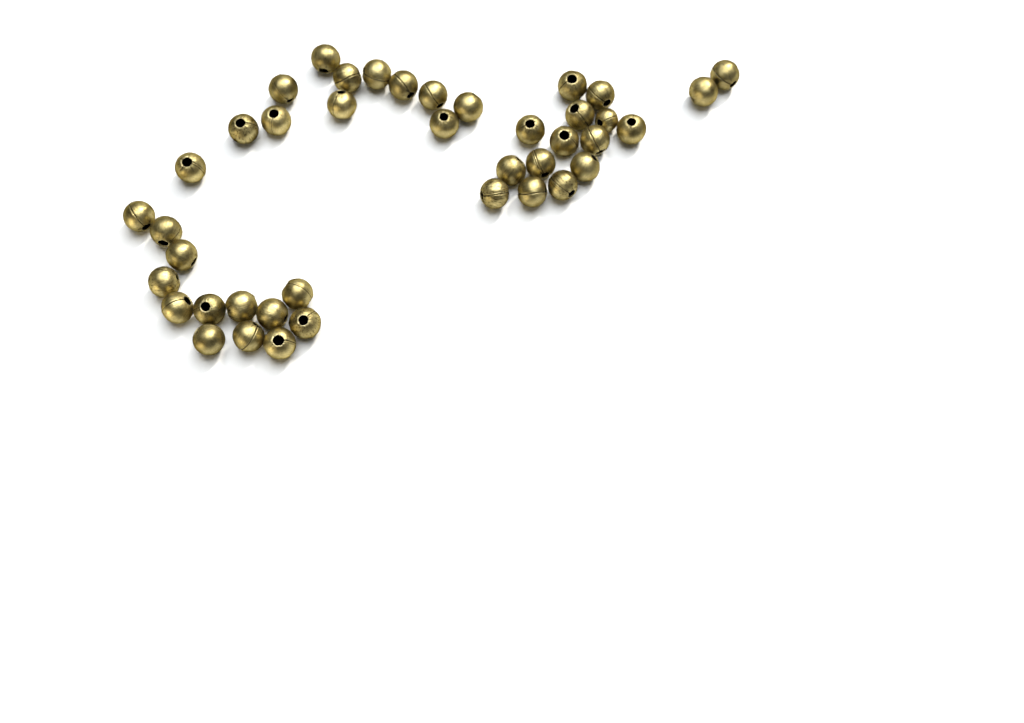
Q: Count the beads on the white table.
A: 41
